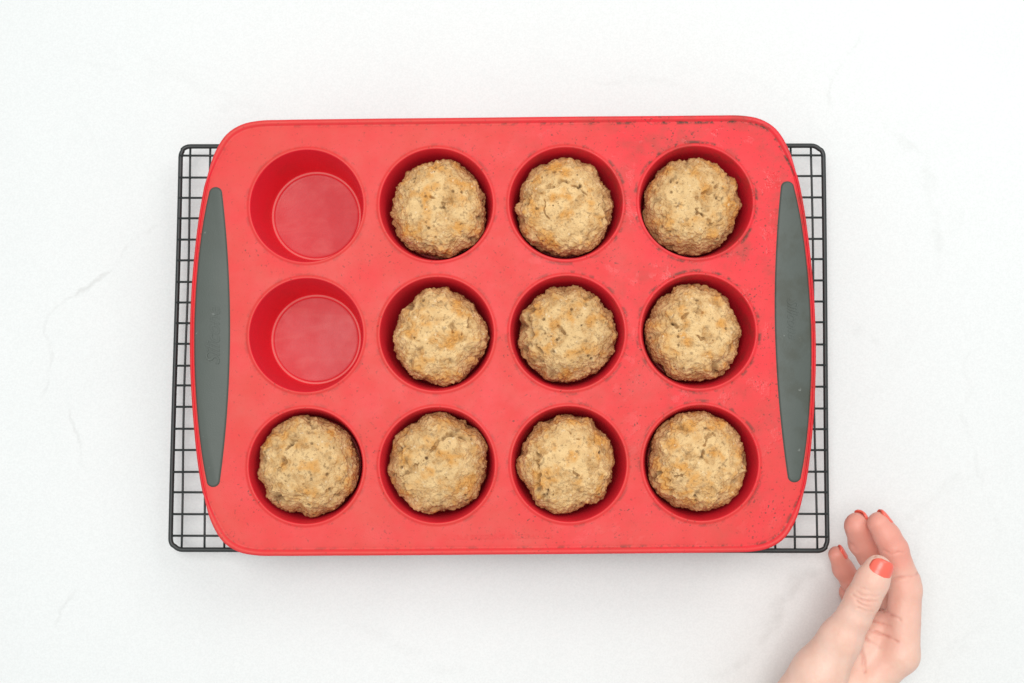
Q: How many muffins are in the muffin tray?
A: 10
